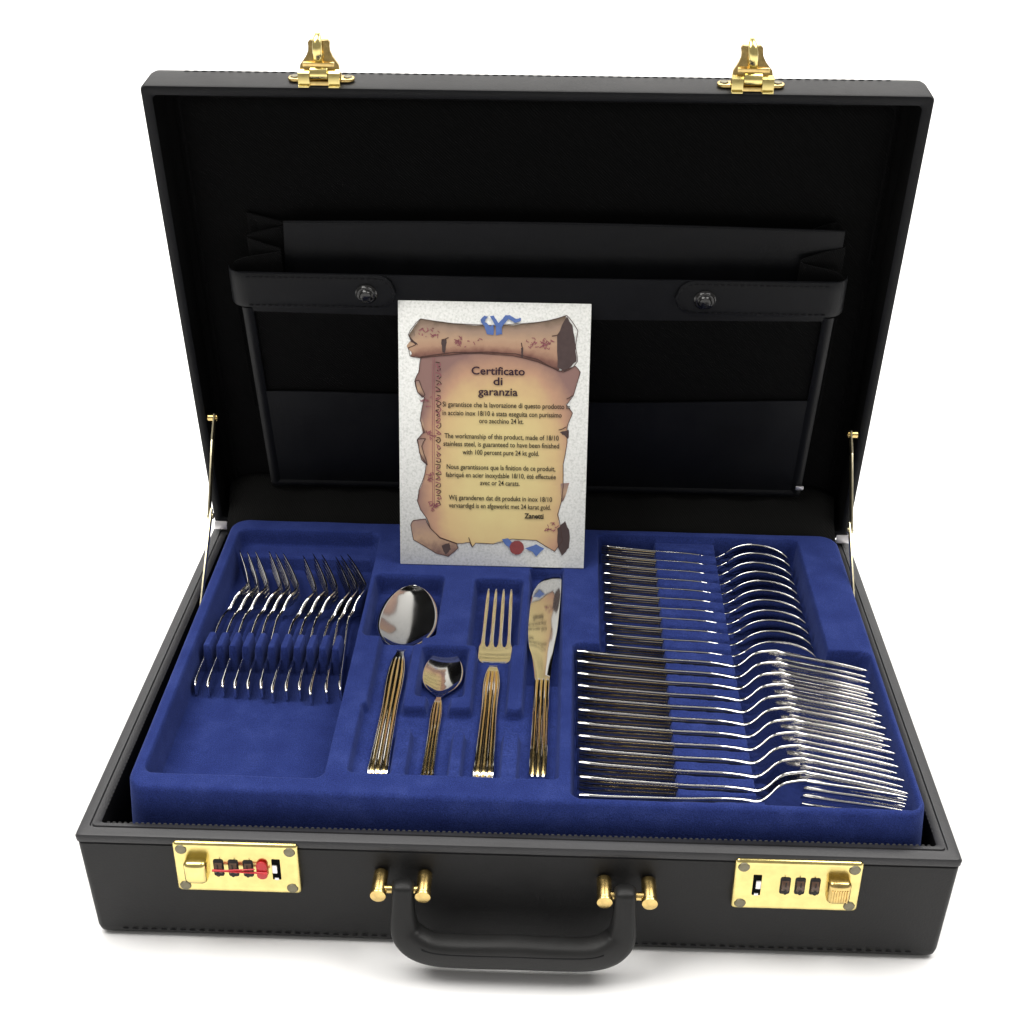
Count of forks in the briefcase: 25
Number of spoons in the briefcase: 13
